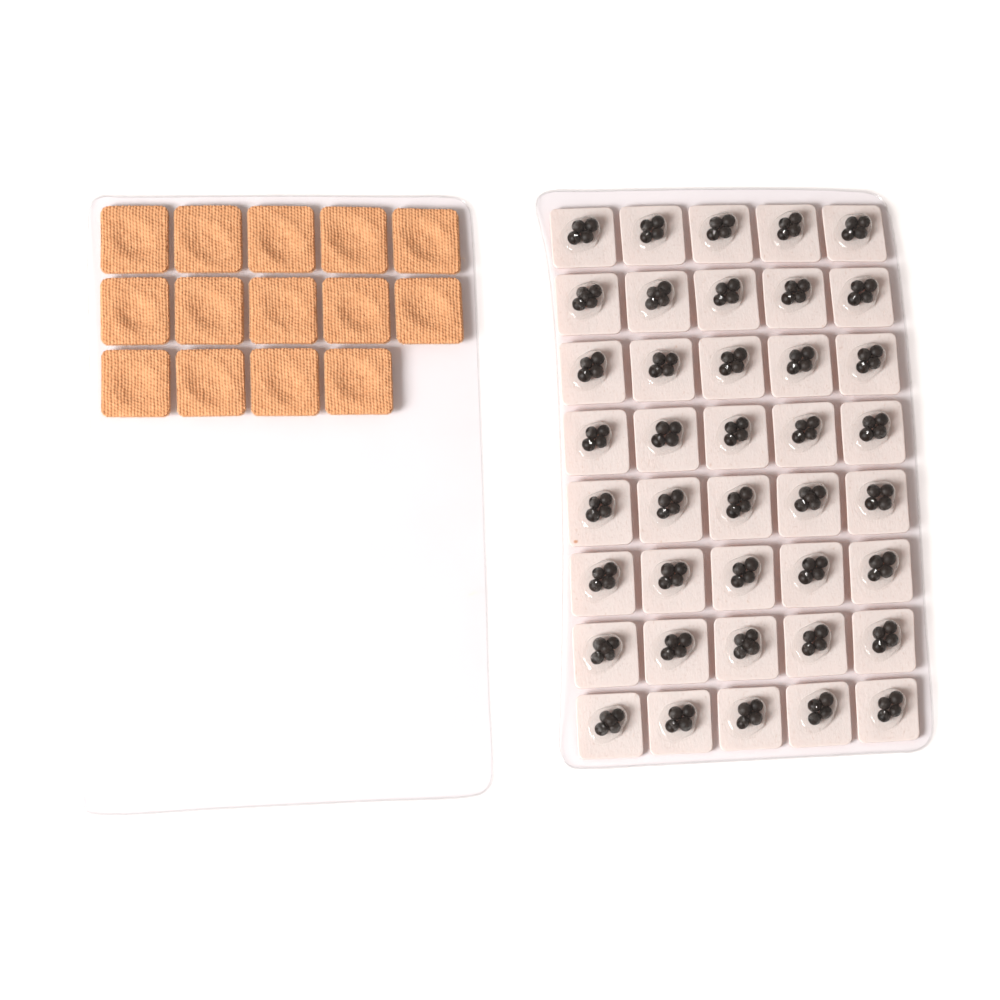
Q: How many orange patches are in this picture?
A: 14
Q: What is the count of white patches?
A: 40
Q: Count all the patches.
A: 54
